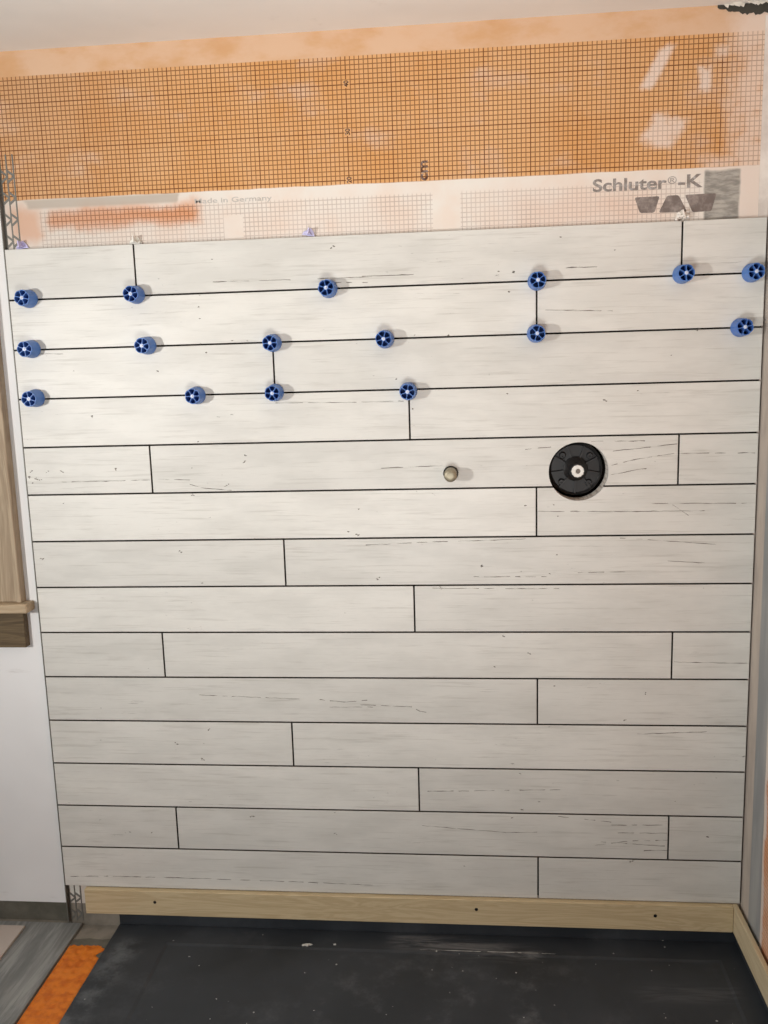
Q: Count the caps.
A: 16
